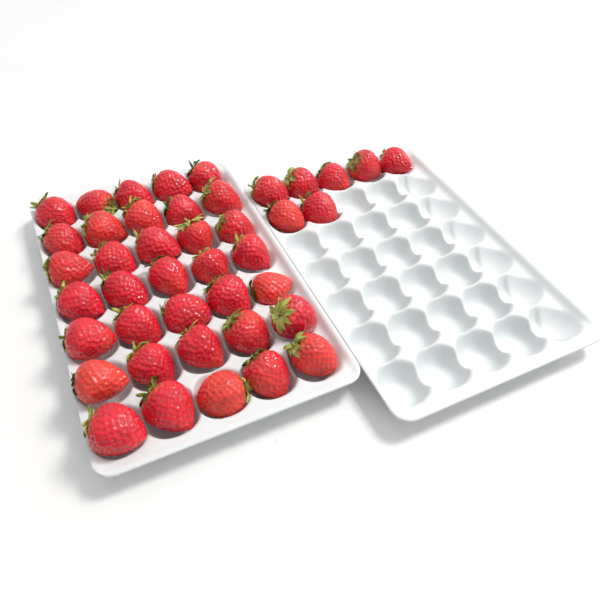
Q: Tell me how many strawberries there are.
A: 42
